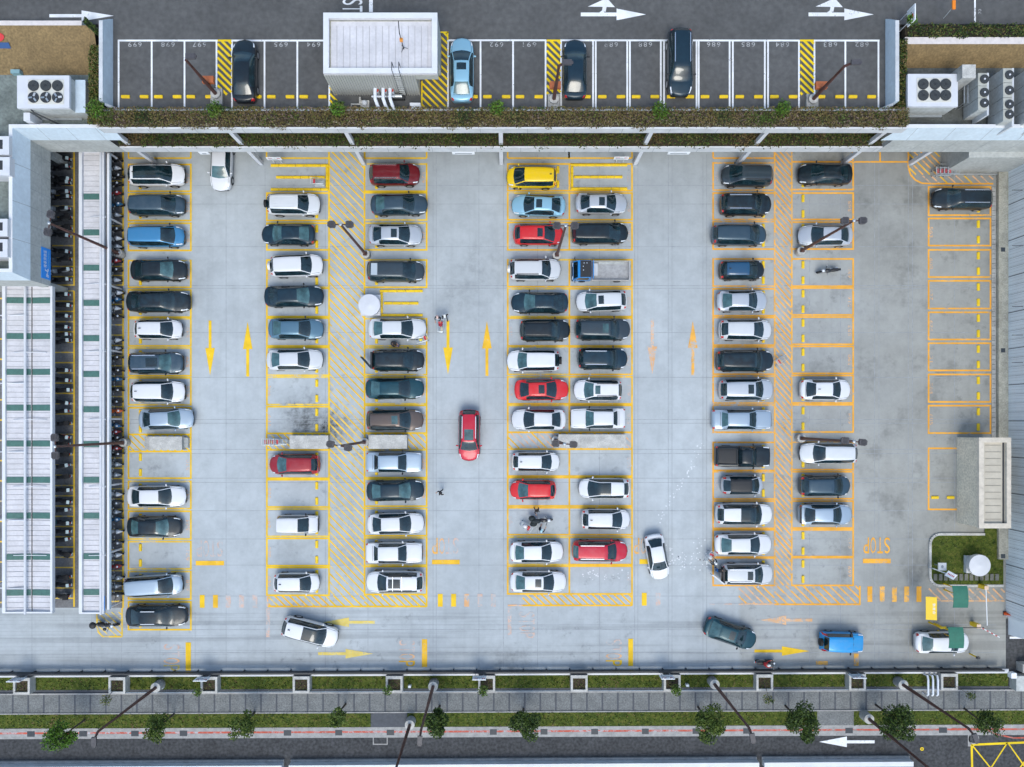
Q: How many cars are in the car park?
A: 90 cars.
